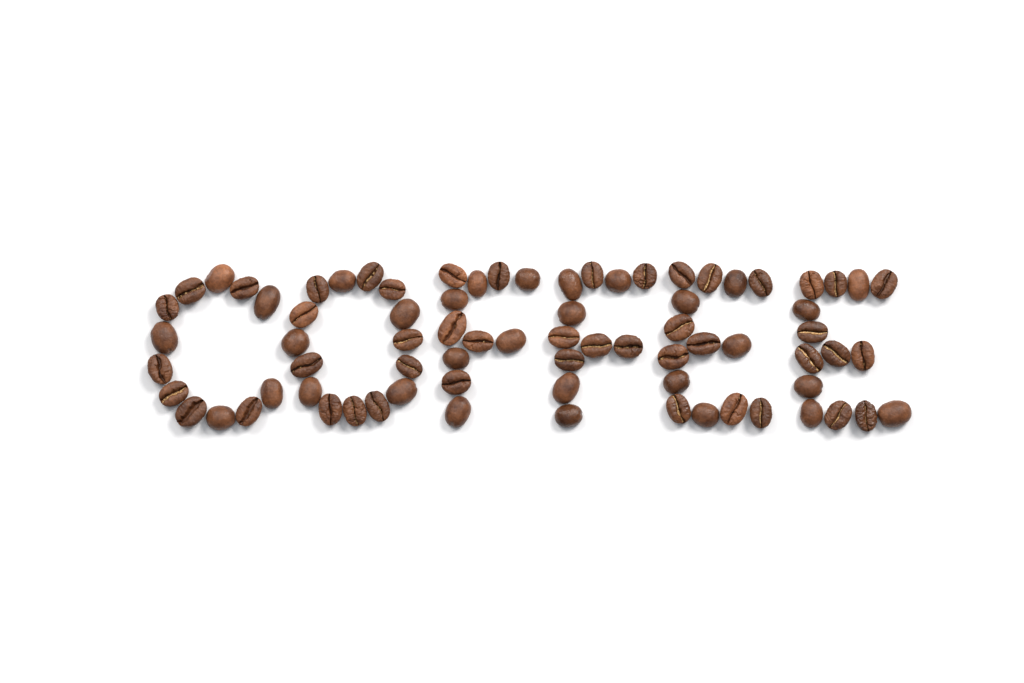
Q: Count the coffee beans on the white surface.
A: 77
